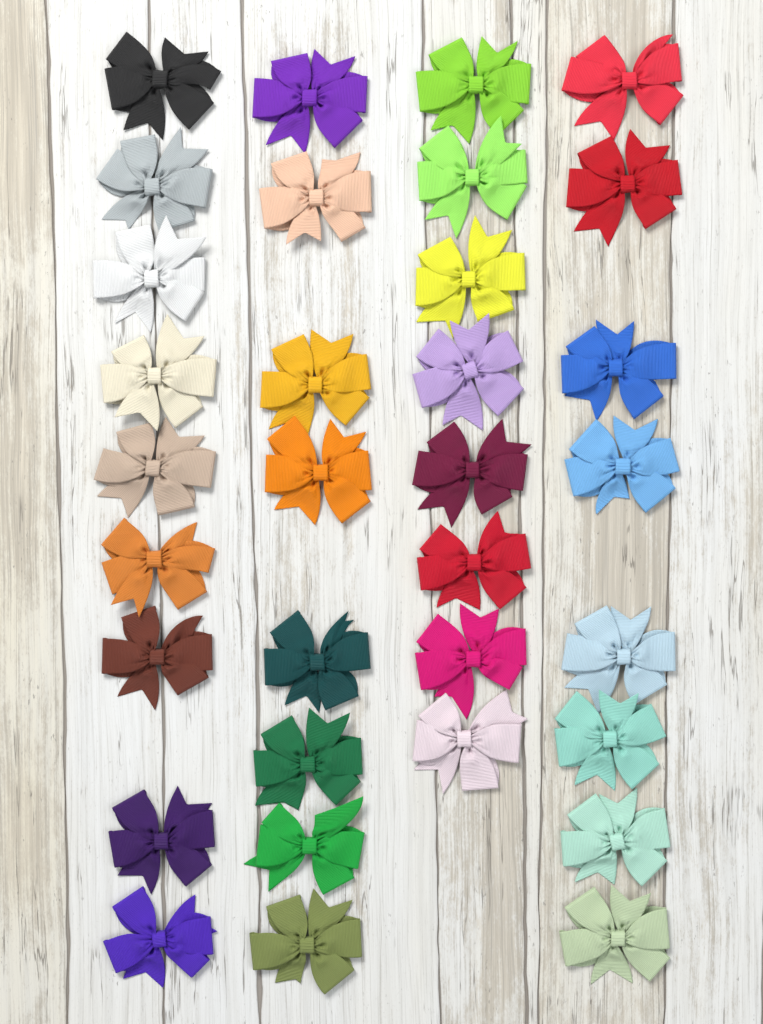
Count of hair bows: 33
